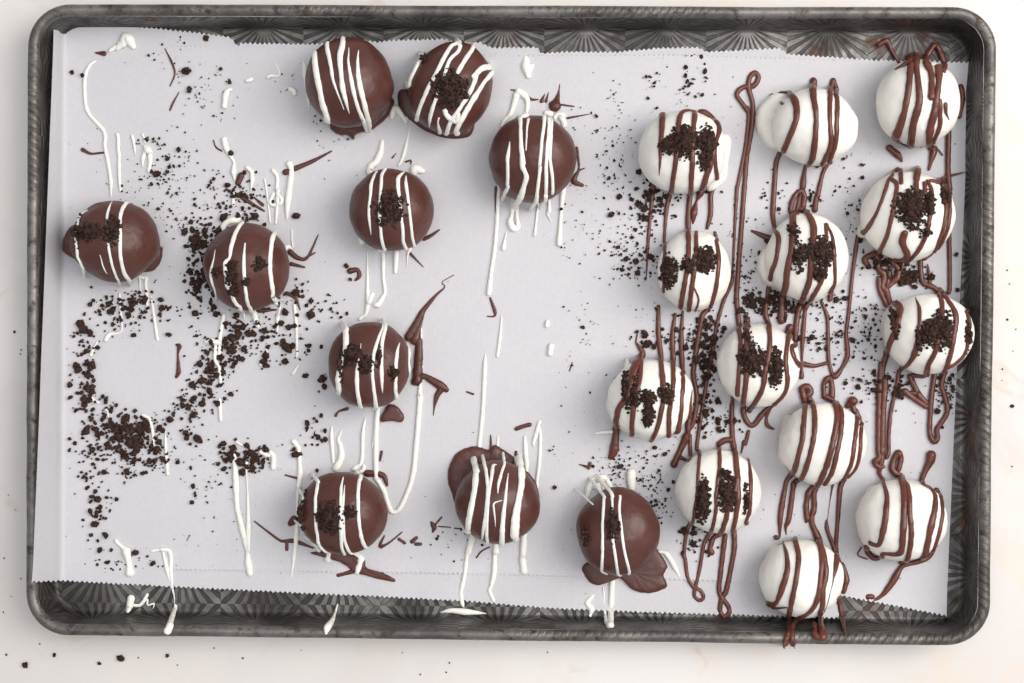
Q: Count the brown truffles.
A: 10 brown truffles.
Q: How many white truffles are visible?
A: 13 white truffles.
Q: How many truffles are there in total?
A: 23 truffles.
